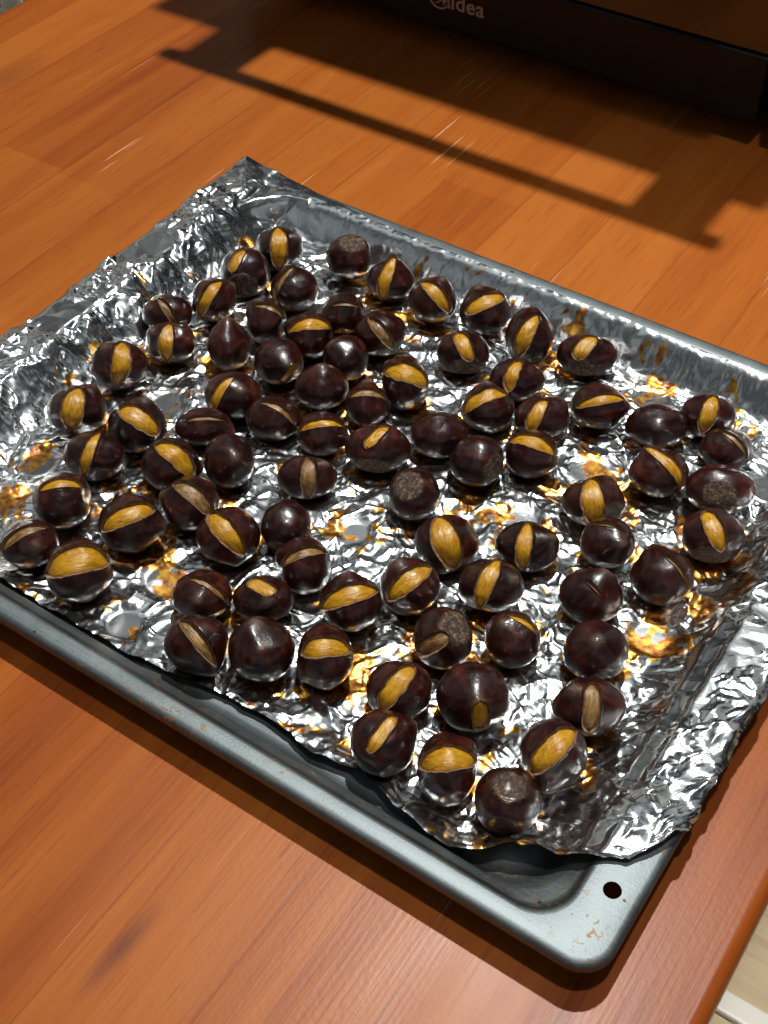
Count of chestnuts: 81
